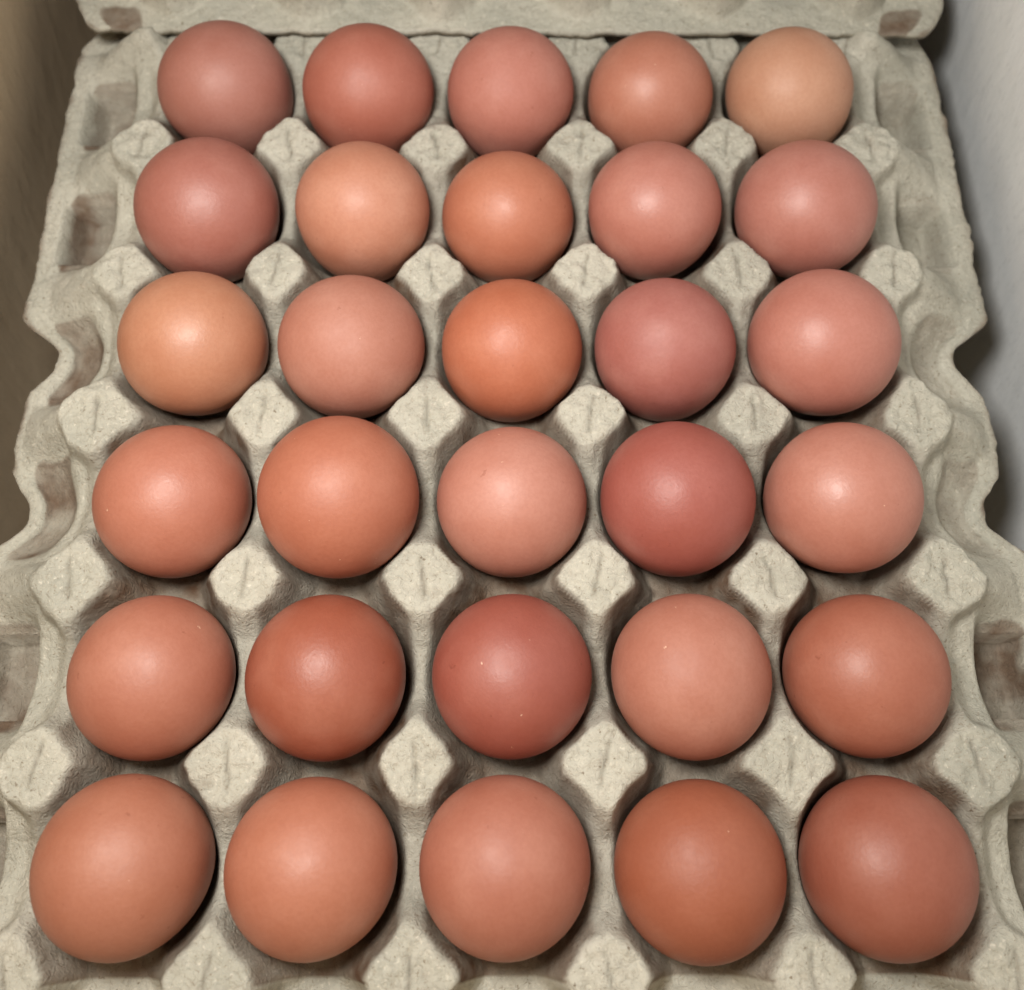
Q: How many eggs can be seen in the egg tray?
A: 30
